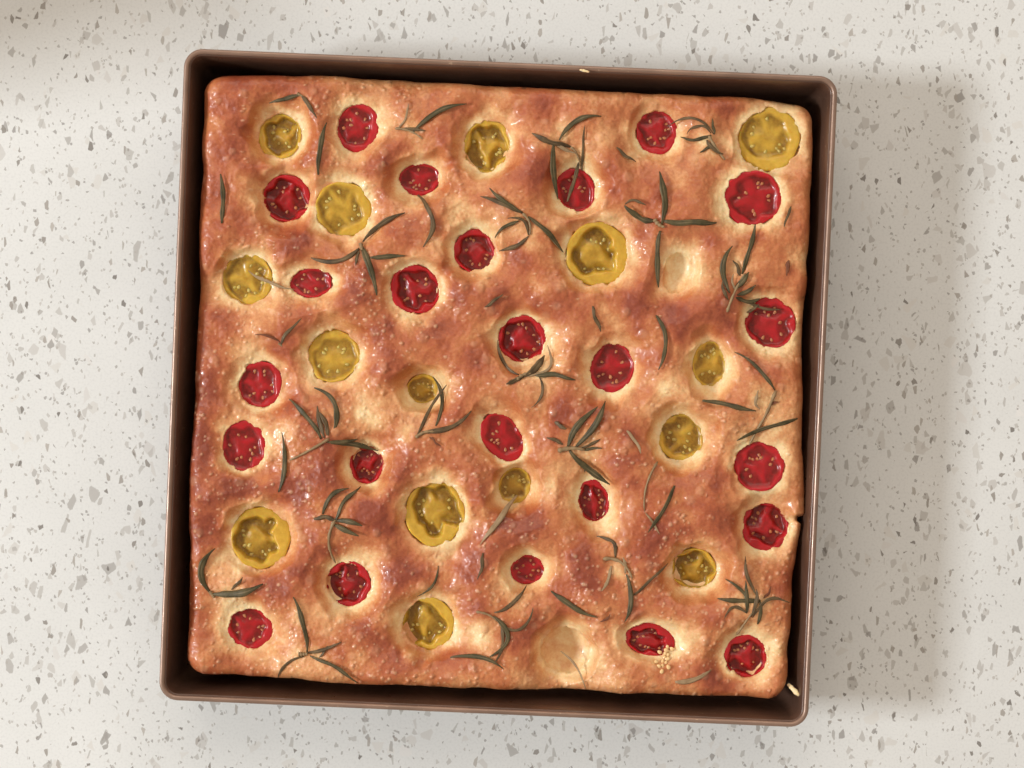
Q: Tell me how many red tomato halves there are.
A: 24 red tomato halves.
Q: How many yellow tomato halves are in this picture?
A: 15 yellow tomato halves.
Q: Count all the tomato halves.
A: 39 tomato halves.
